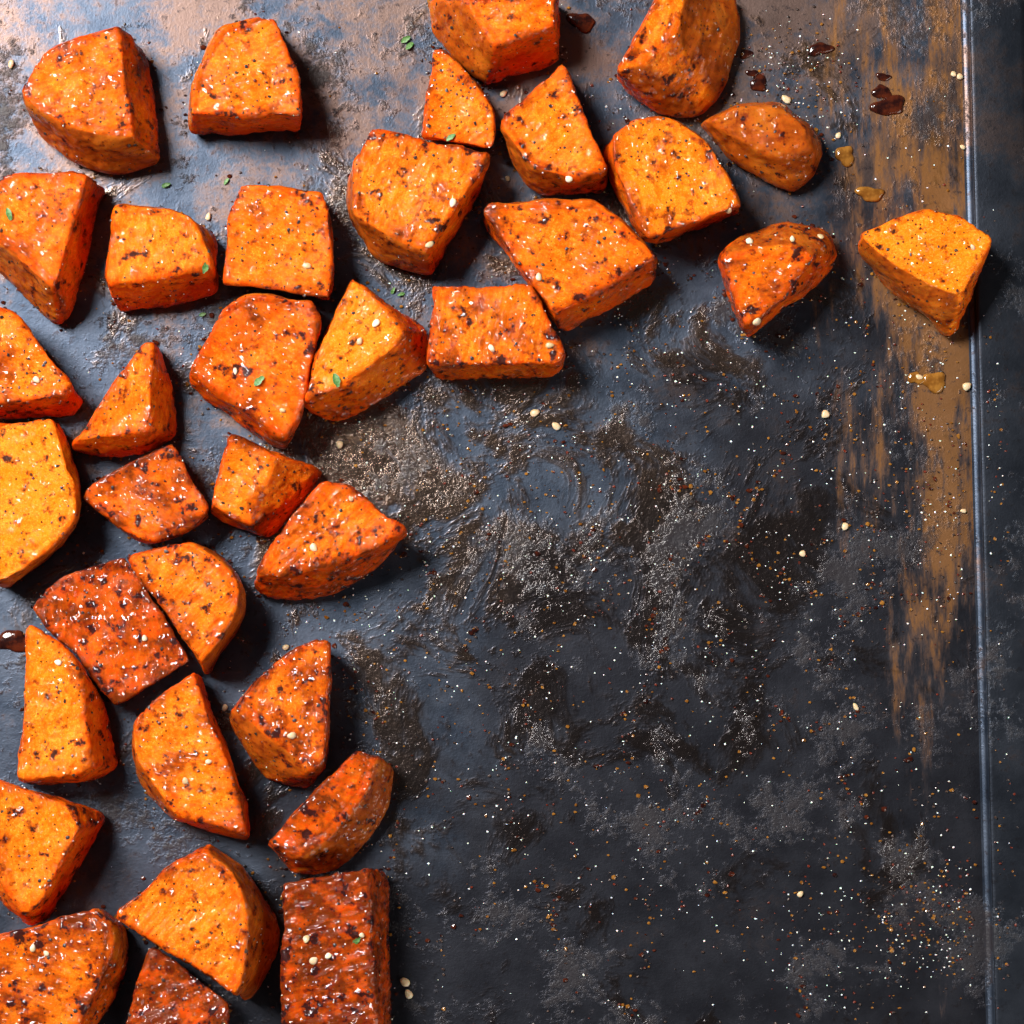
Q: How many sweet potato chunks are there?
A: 35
